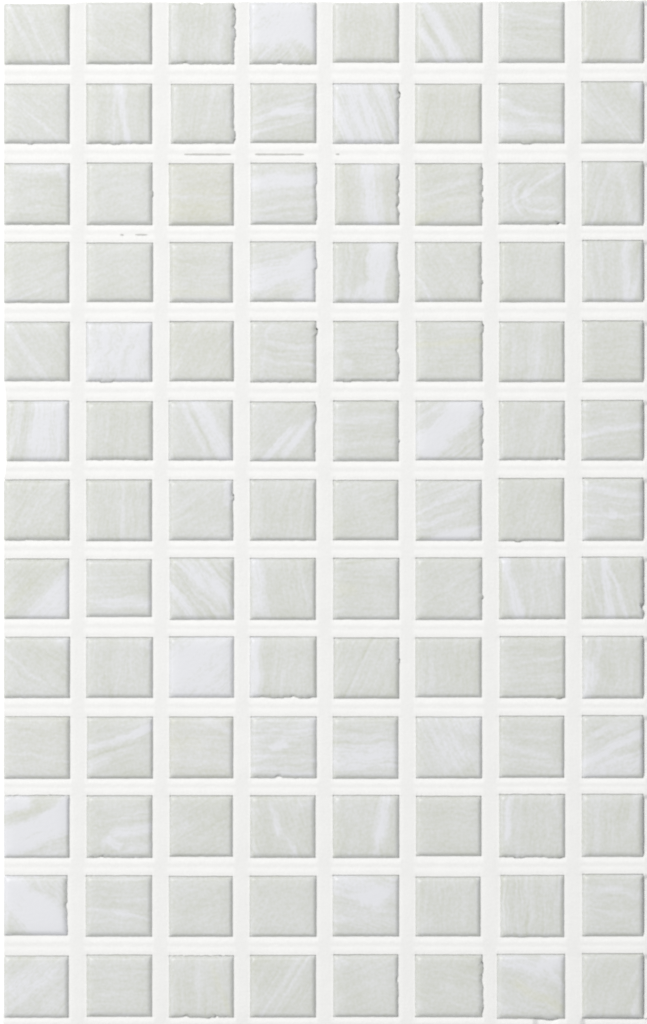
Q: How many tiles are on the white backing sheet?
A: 104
